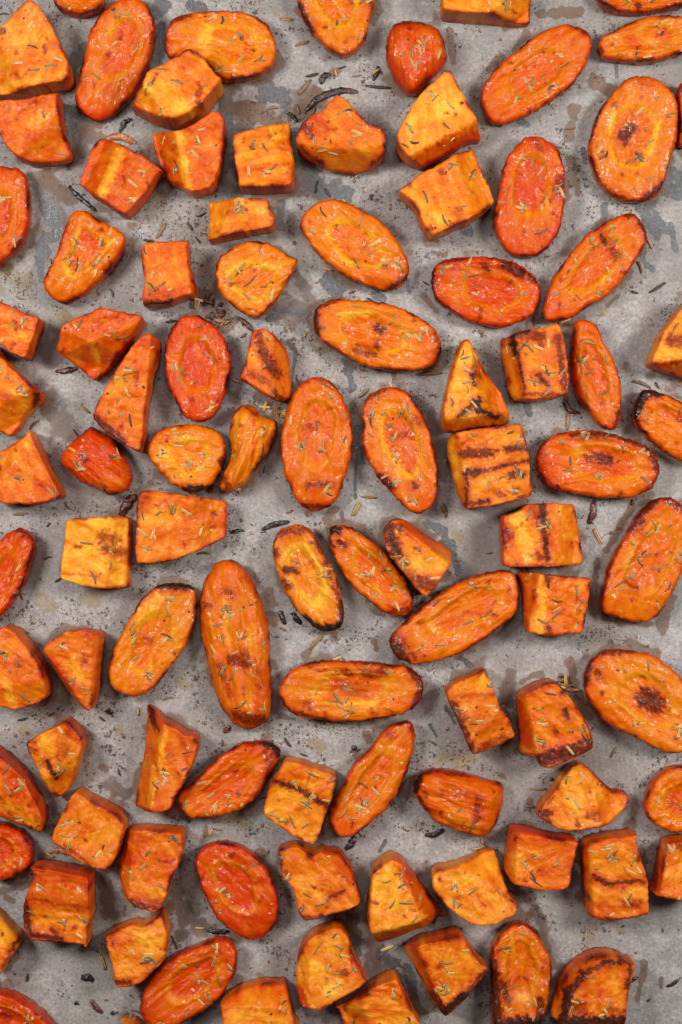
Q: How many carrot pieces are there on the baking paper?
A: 45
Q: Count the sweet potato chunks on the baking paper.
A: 53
